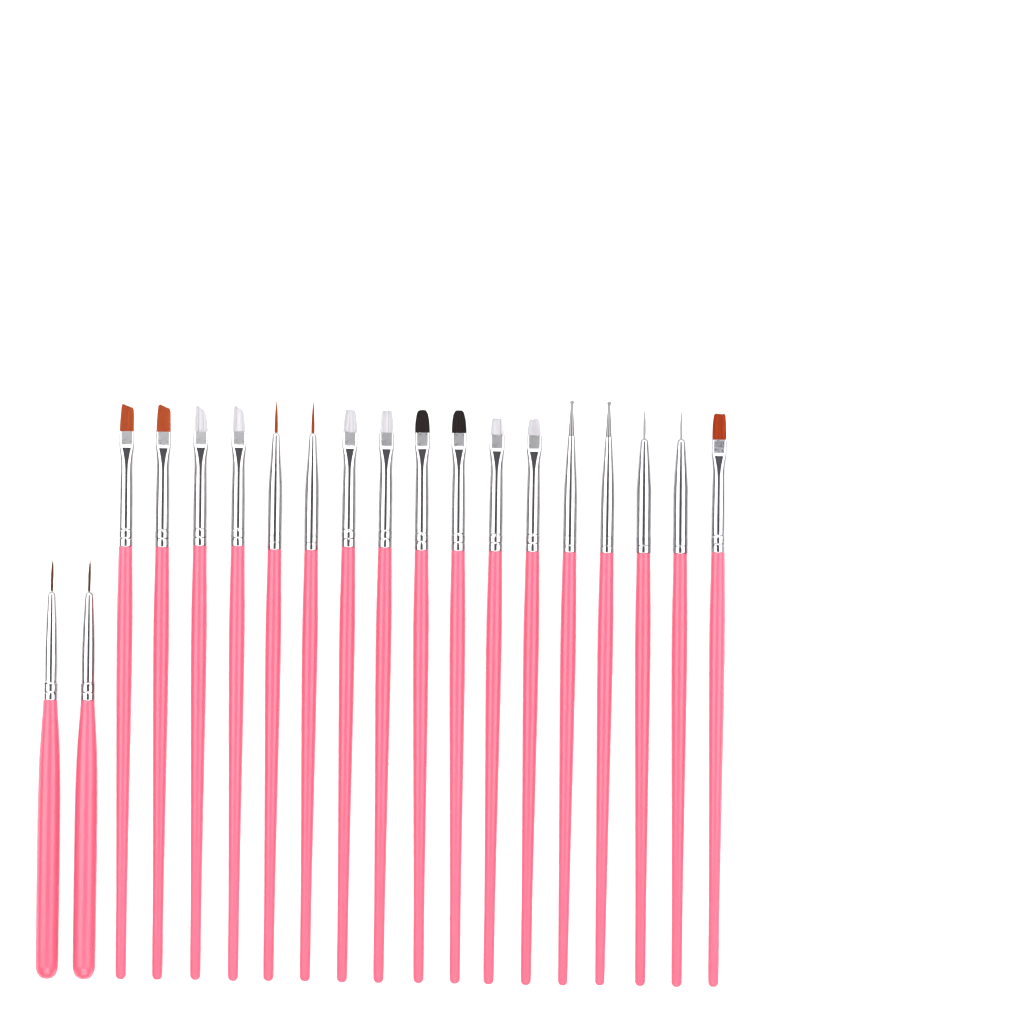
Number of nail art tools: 19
